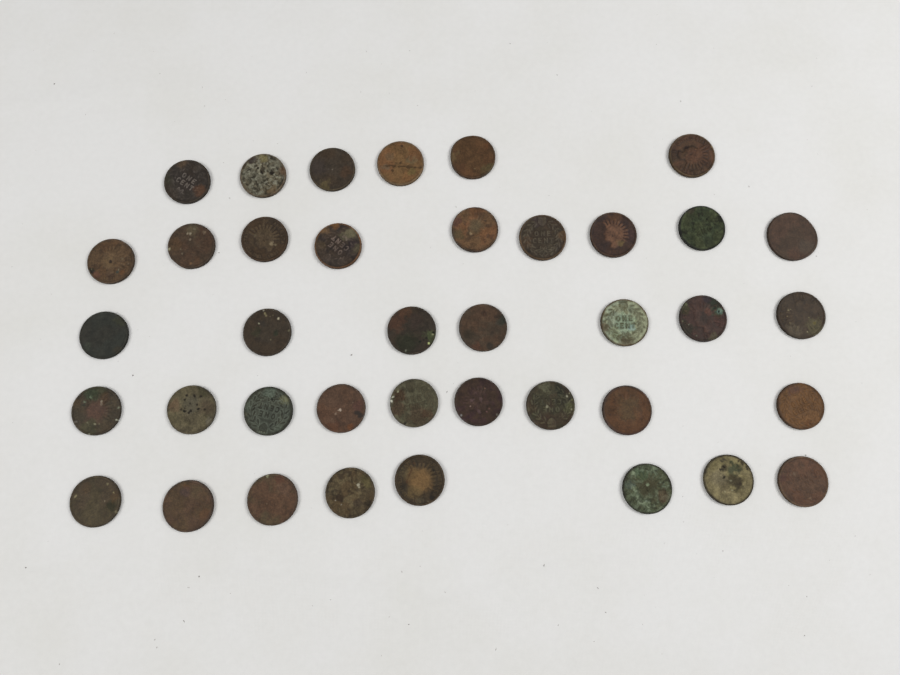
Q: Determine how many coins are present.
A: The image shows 39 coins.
